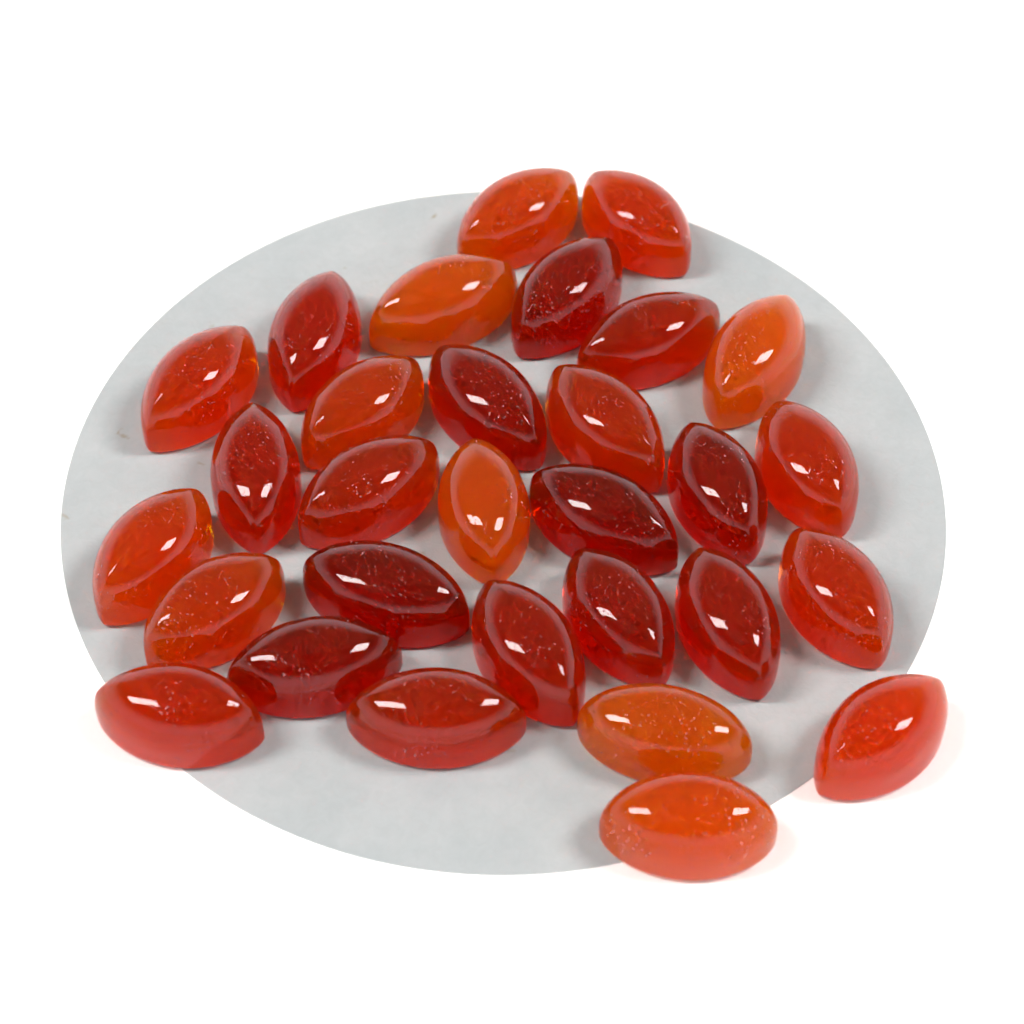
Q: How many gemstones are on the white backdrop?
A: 30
